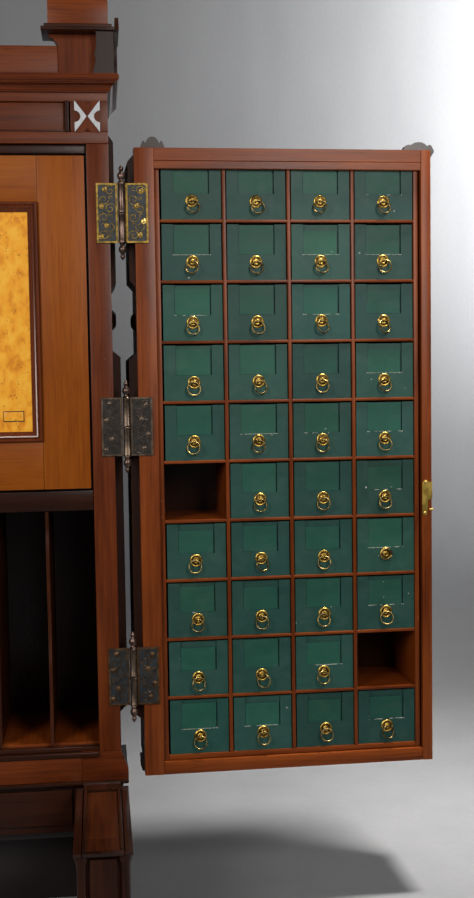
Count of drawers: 38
